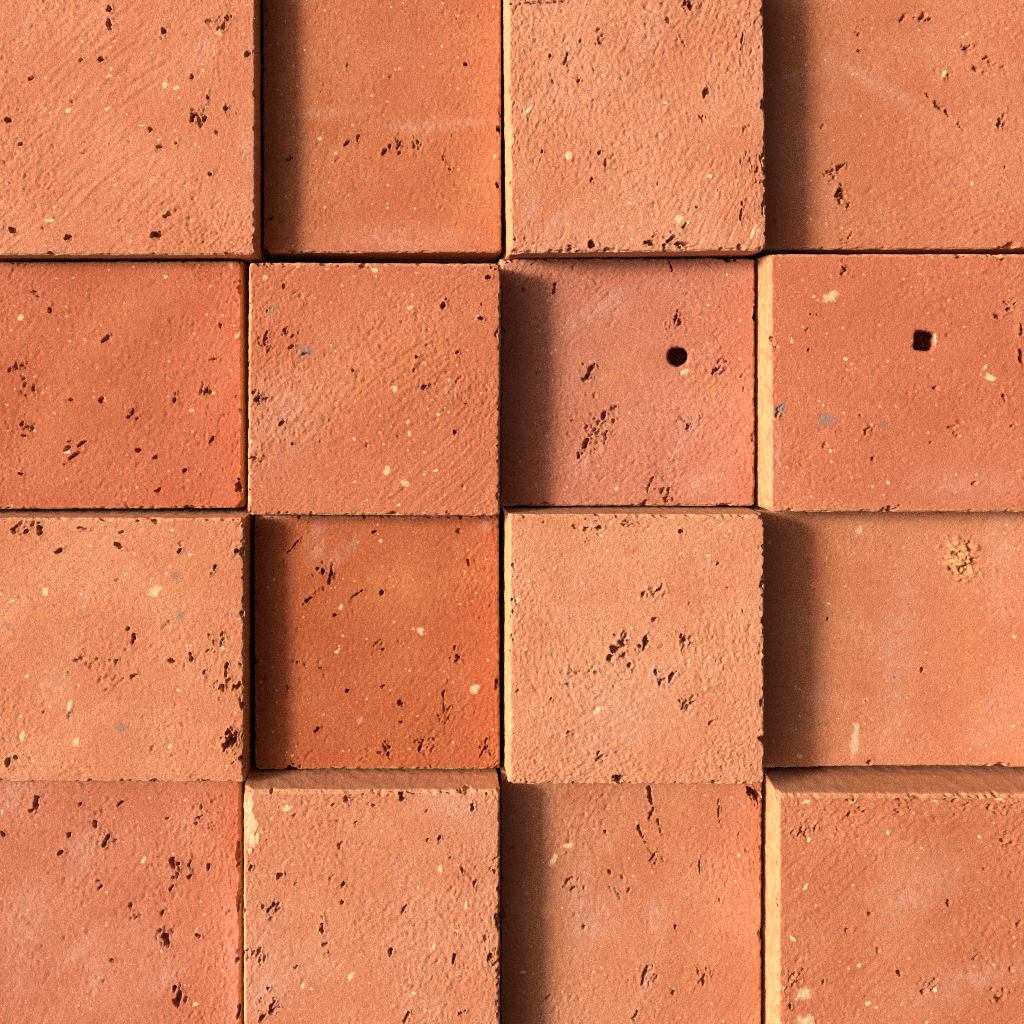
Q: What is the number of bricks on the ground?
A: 16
